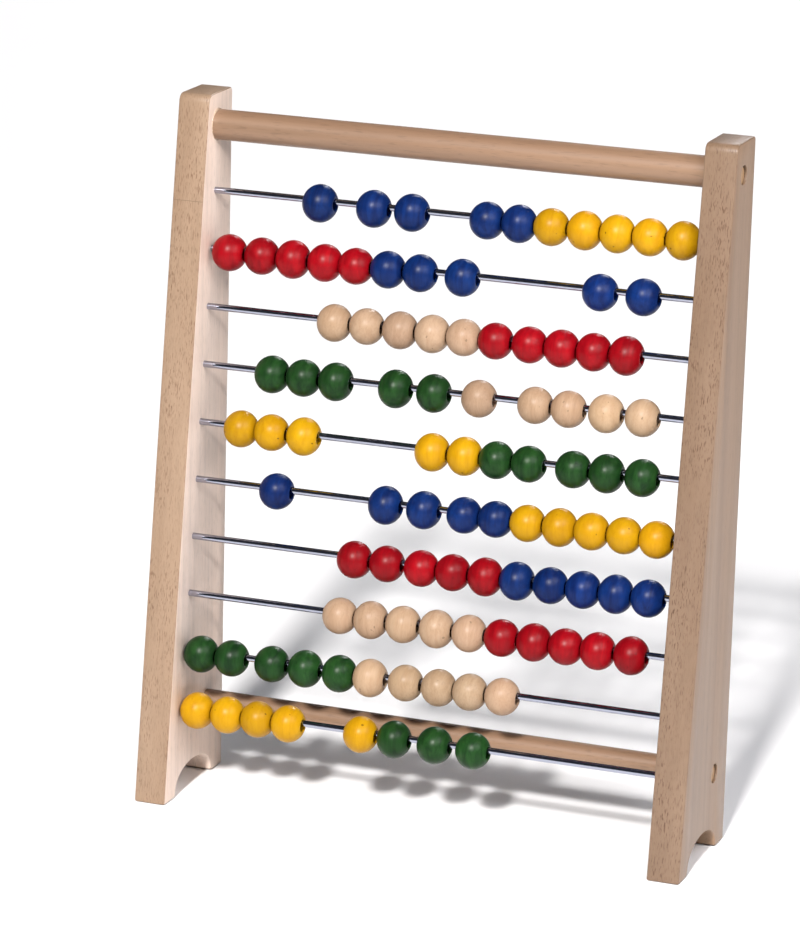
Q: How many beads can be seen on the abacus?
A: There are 98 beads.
